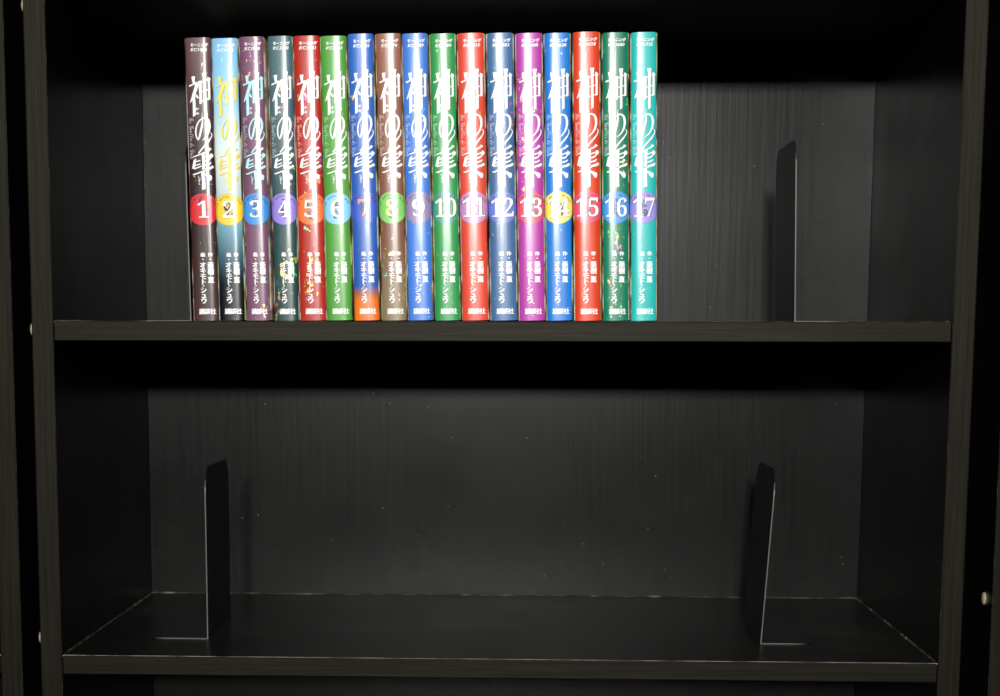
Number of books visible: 17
